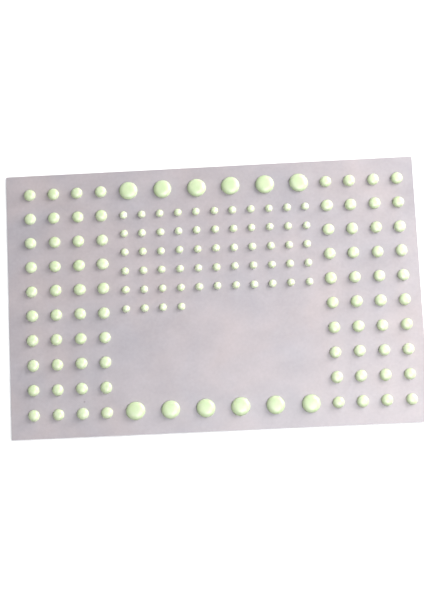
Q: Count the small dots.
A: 59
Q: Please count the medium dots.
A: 80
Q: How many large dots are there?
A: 12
